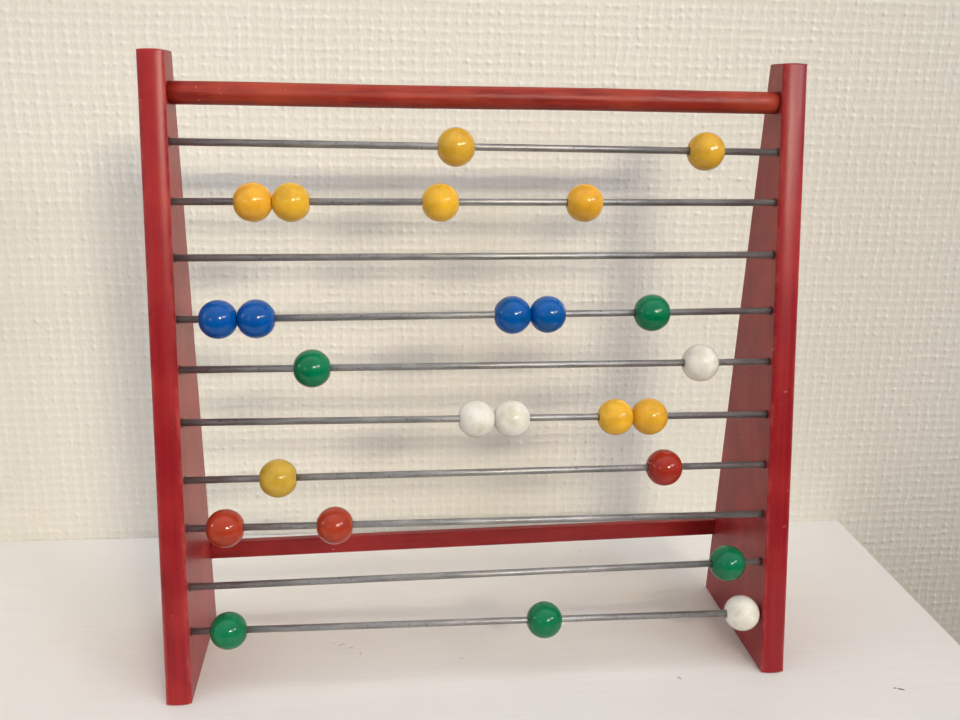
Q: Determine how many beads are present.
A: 25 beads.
